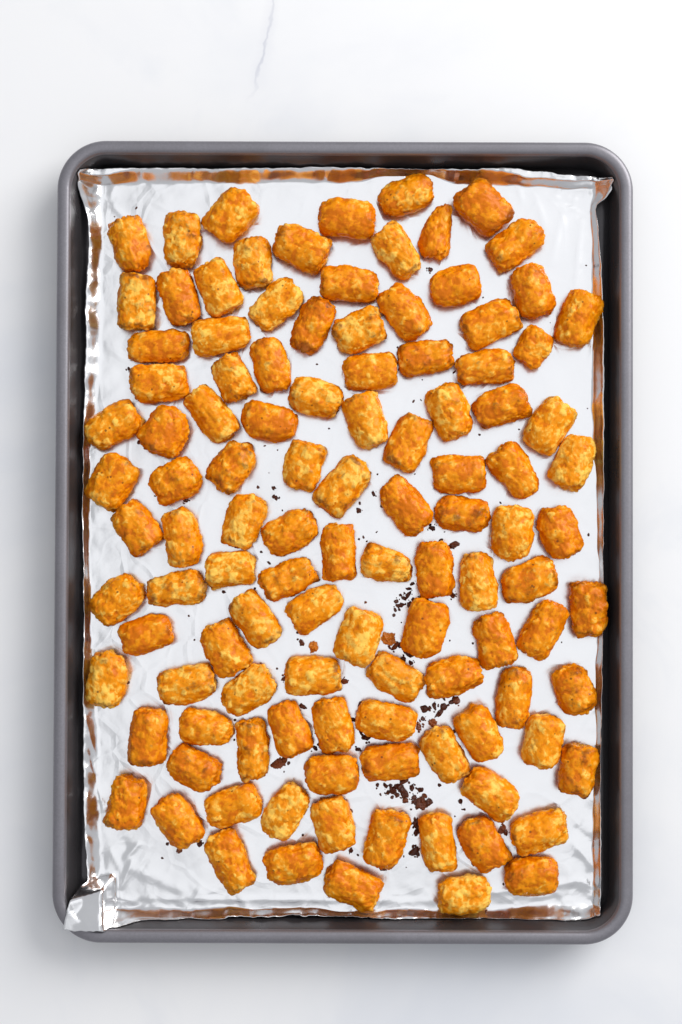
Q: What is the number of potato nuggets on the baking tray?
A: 112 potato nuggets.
